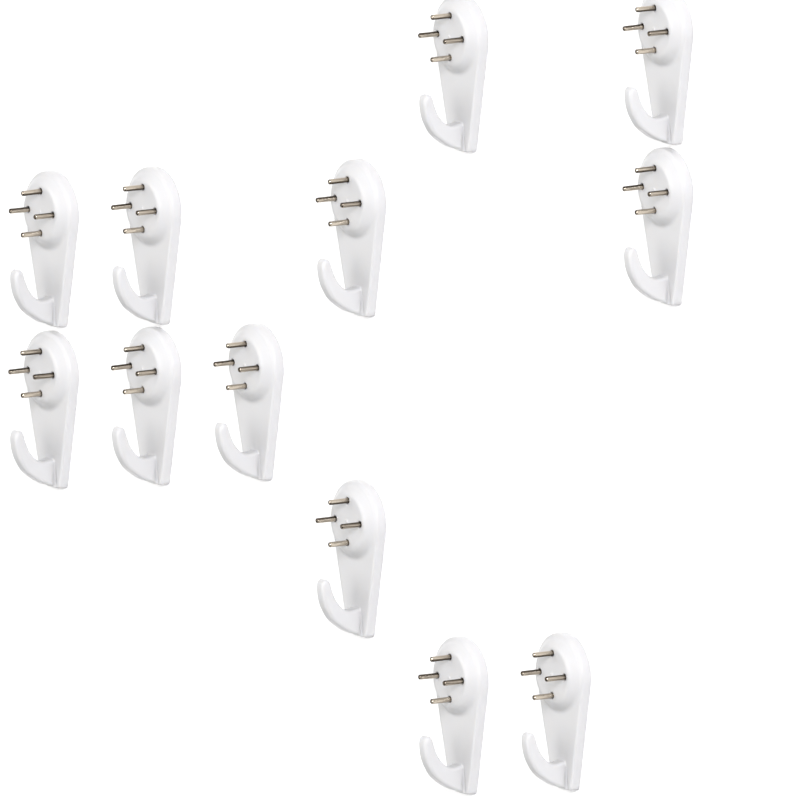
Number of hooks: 12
